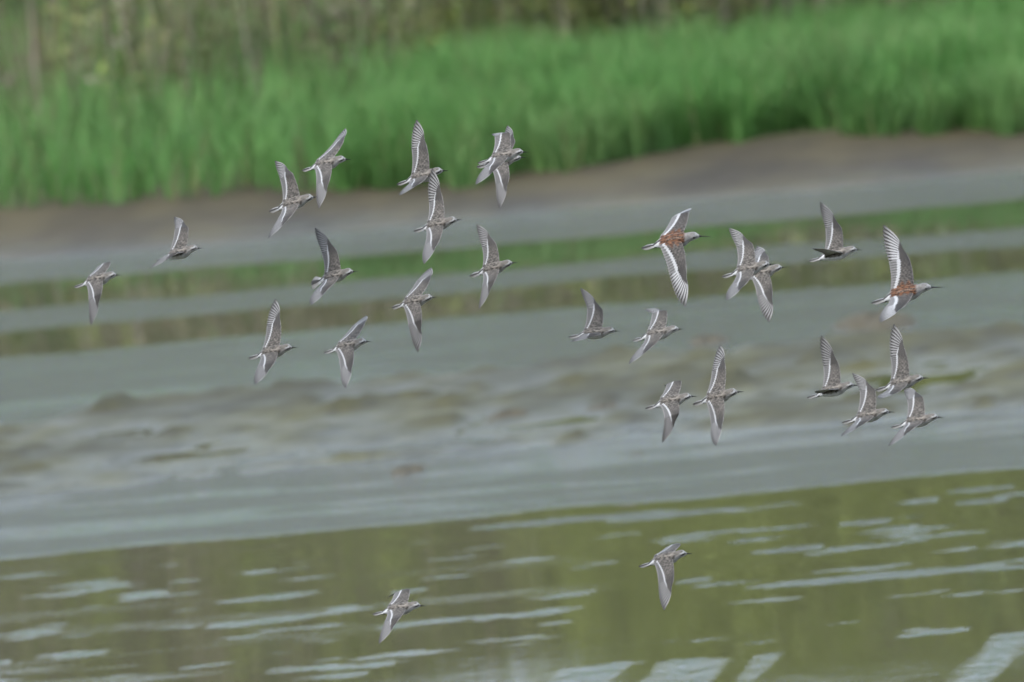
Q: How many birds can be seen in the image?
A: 28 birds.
